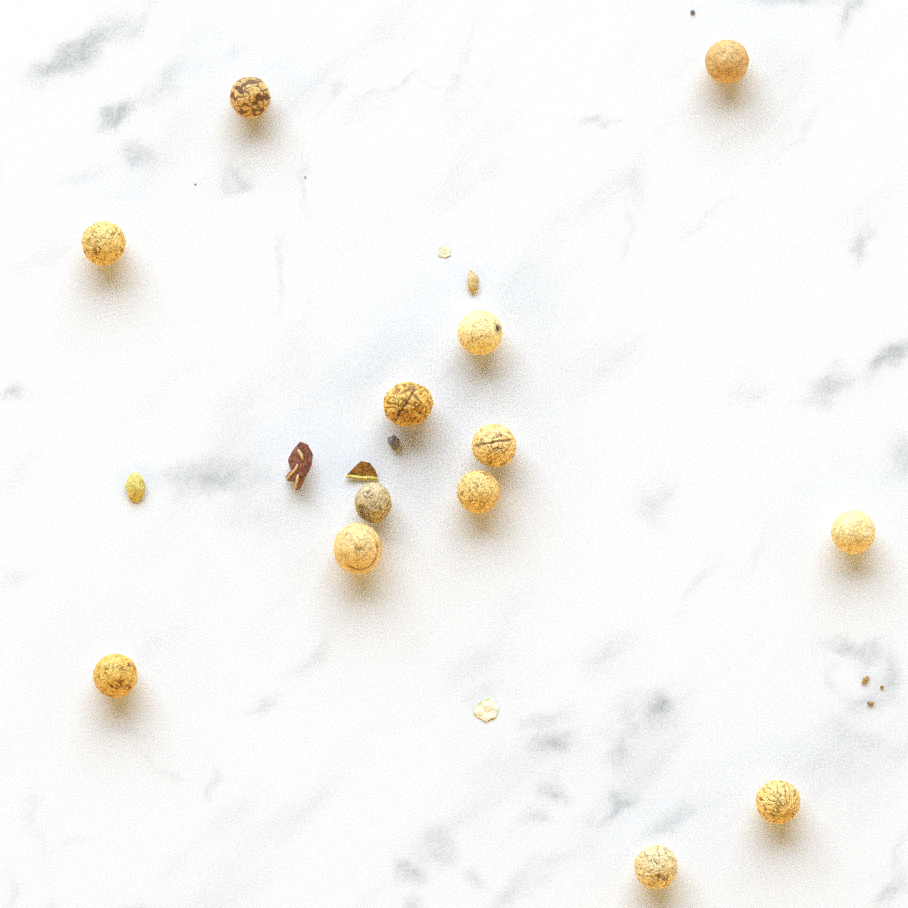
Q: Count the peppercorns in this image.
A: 13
